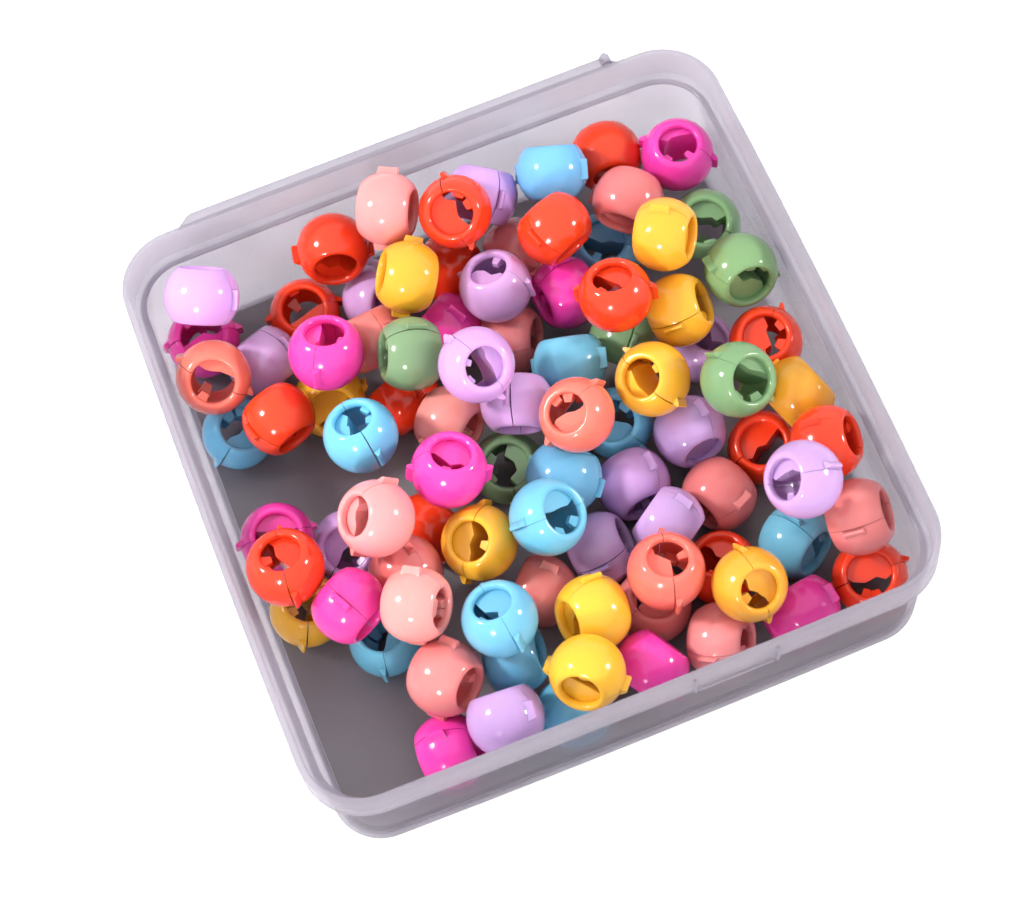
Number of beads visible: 90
